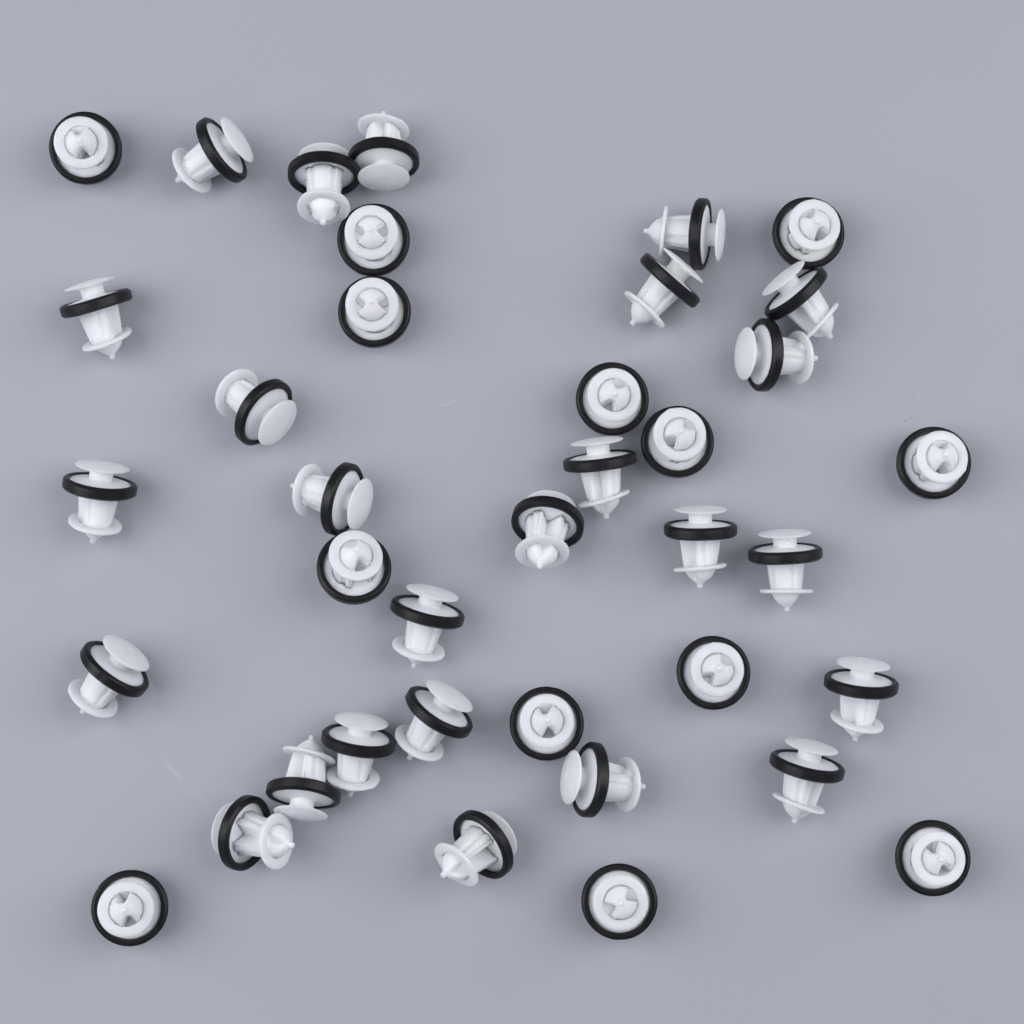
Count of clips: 38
